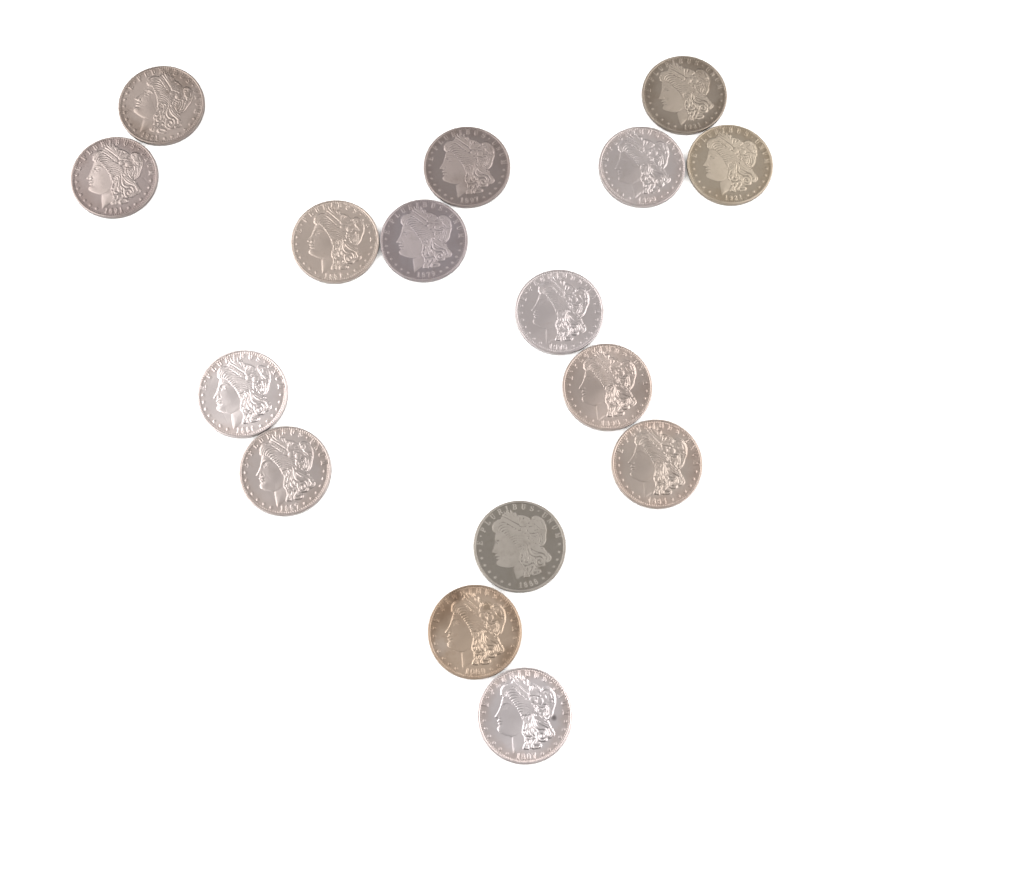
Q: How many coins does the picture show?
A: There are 16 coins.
